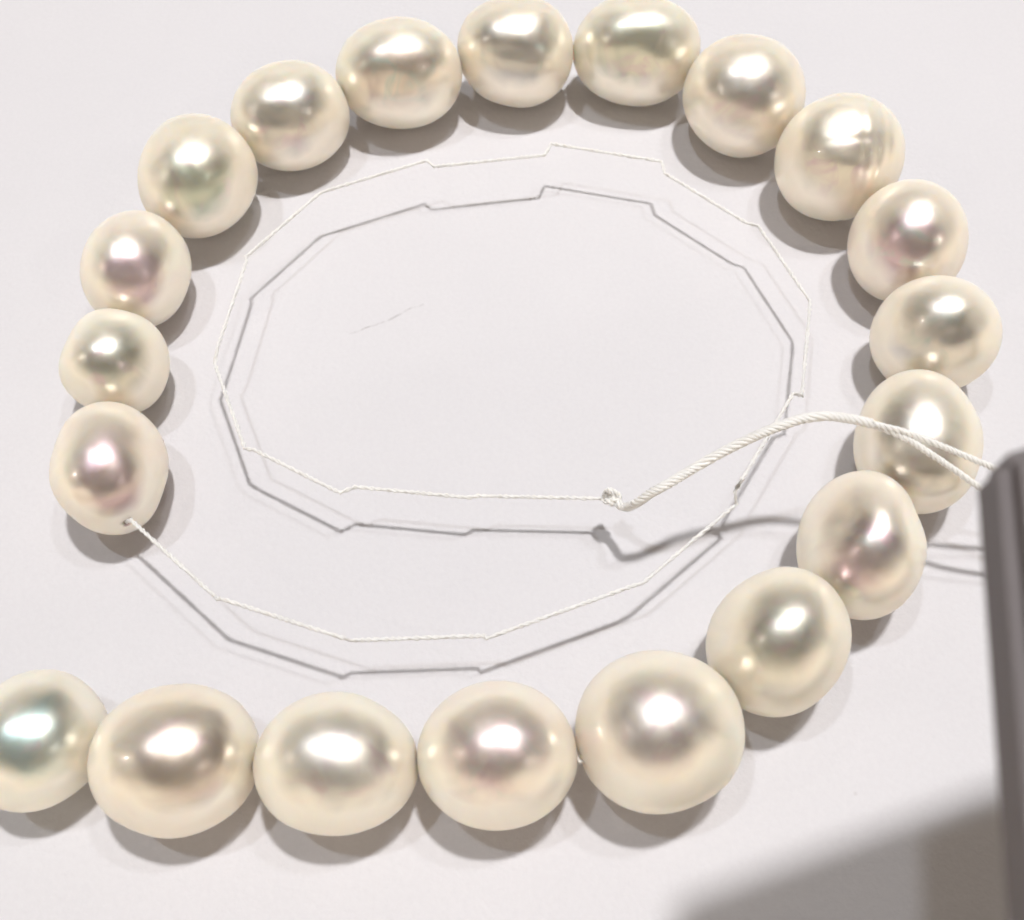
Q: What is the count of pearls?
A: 20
